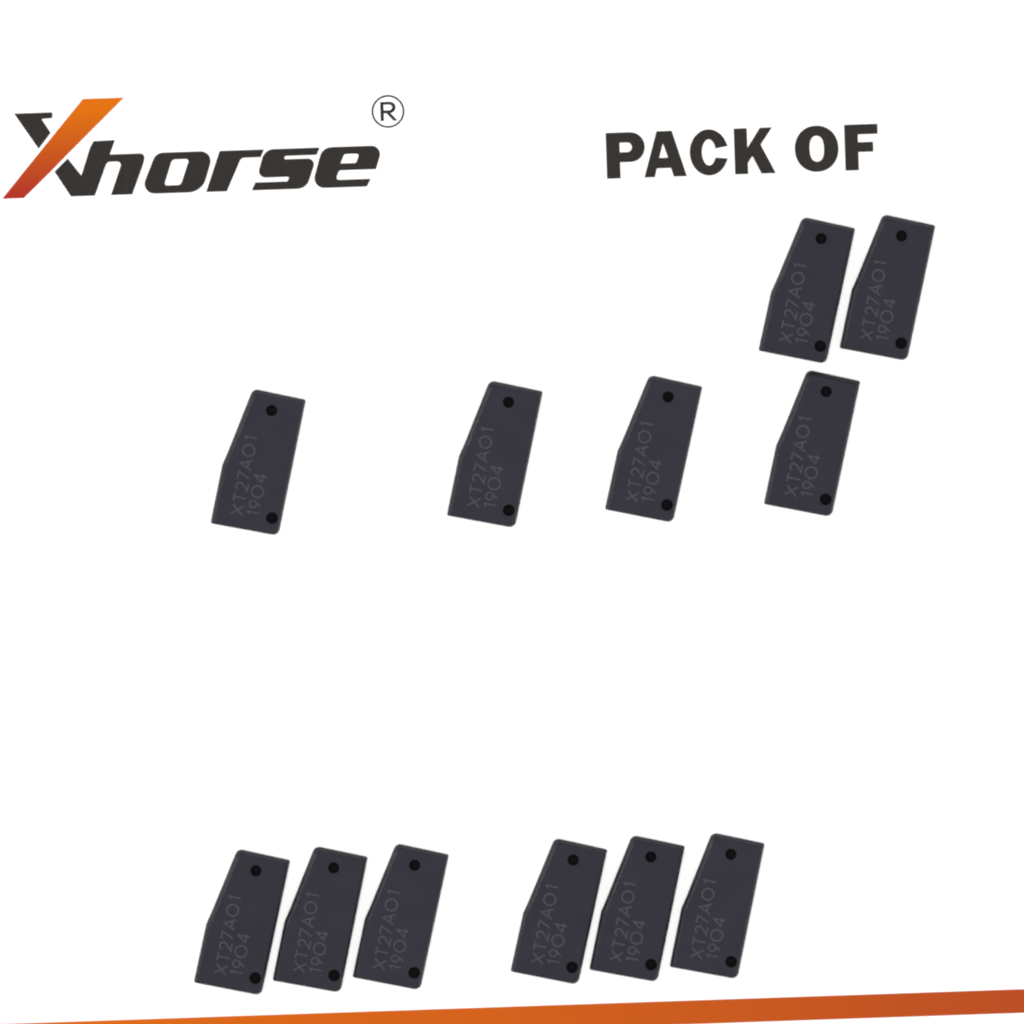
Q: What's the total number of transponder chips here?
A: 12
